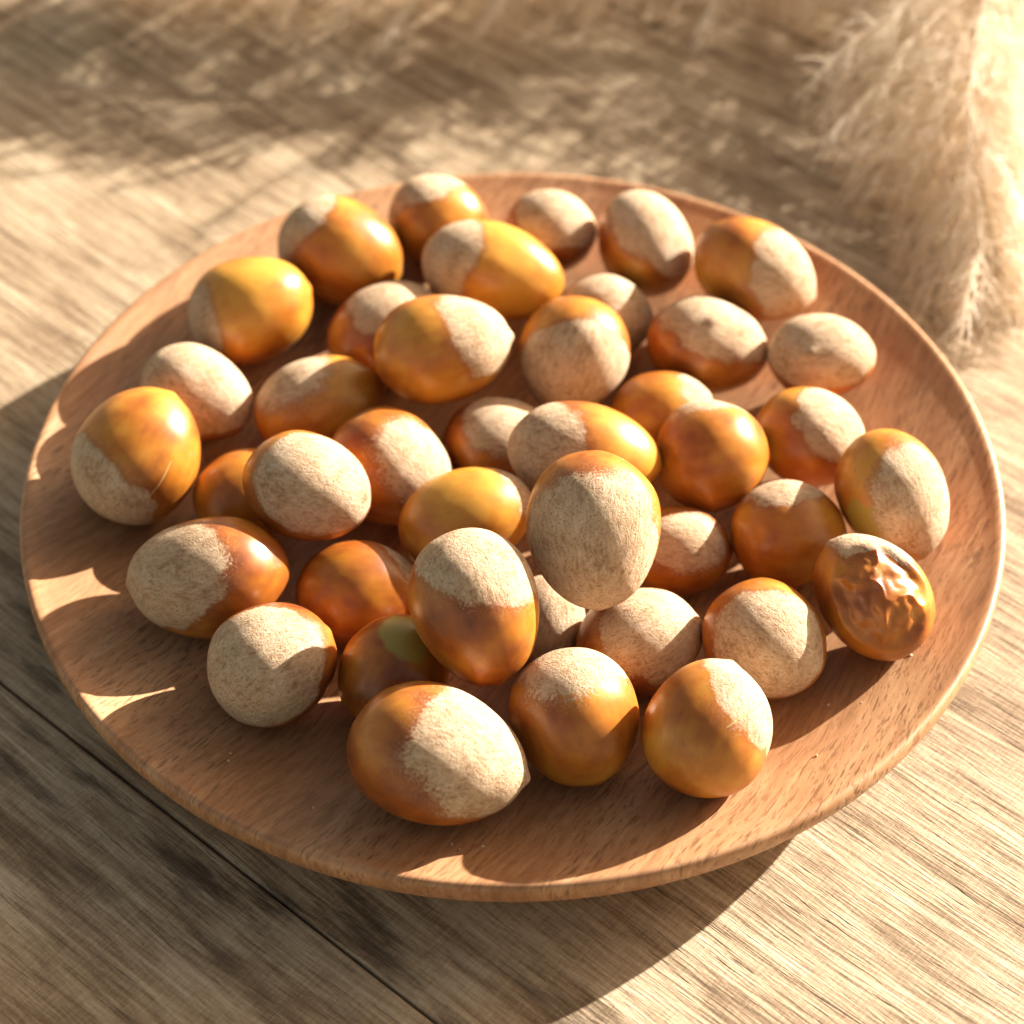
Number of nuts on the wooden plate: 41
